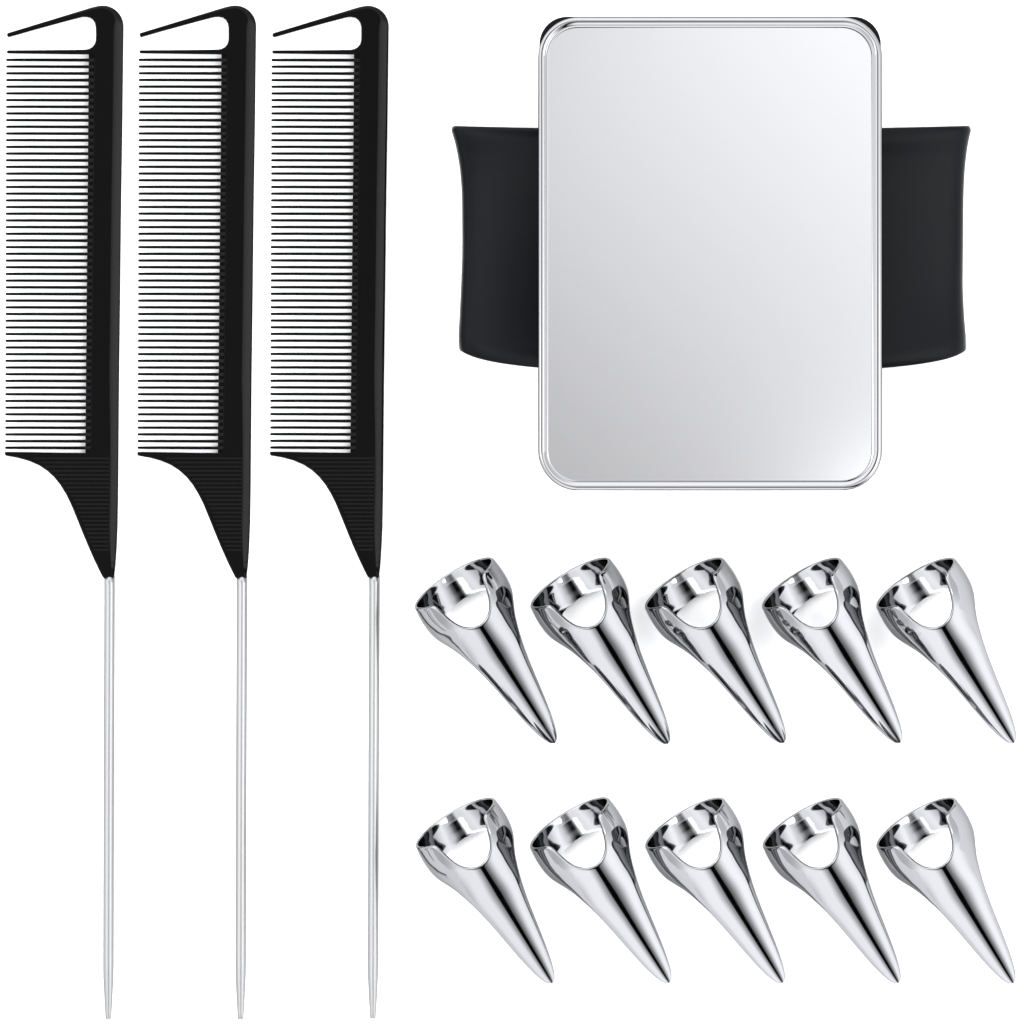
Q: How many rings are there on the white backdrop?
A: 10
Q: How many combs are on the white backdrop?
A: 3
